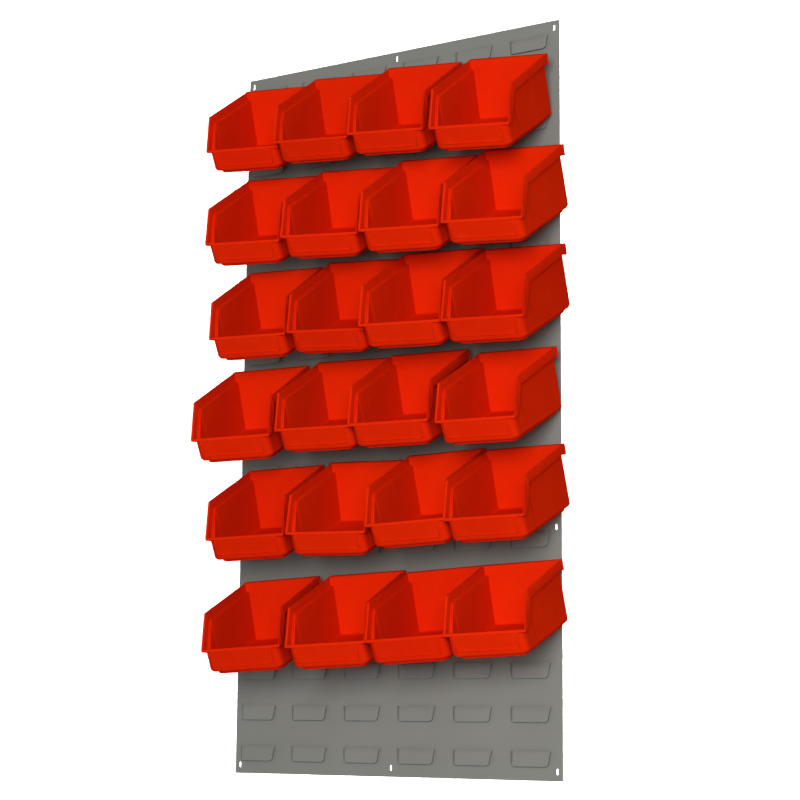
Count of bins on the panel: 24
